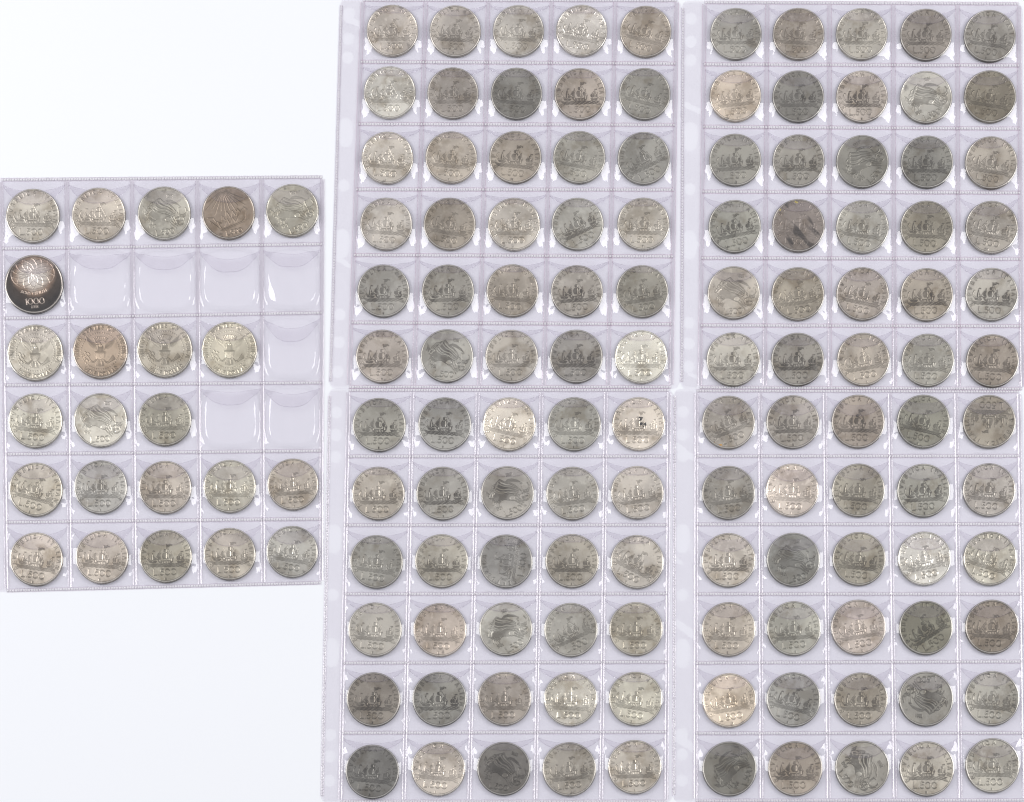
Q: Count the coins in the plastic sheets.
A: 143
